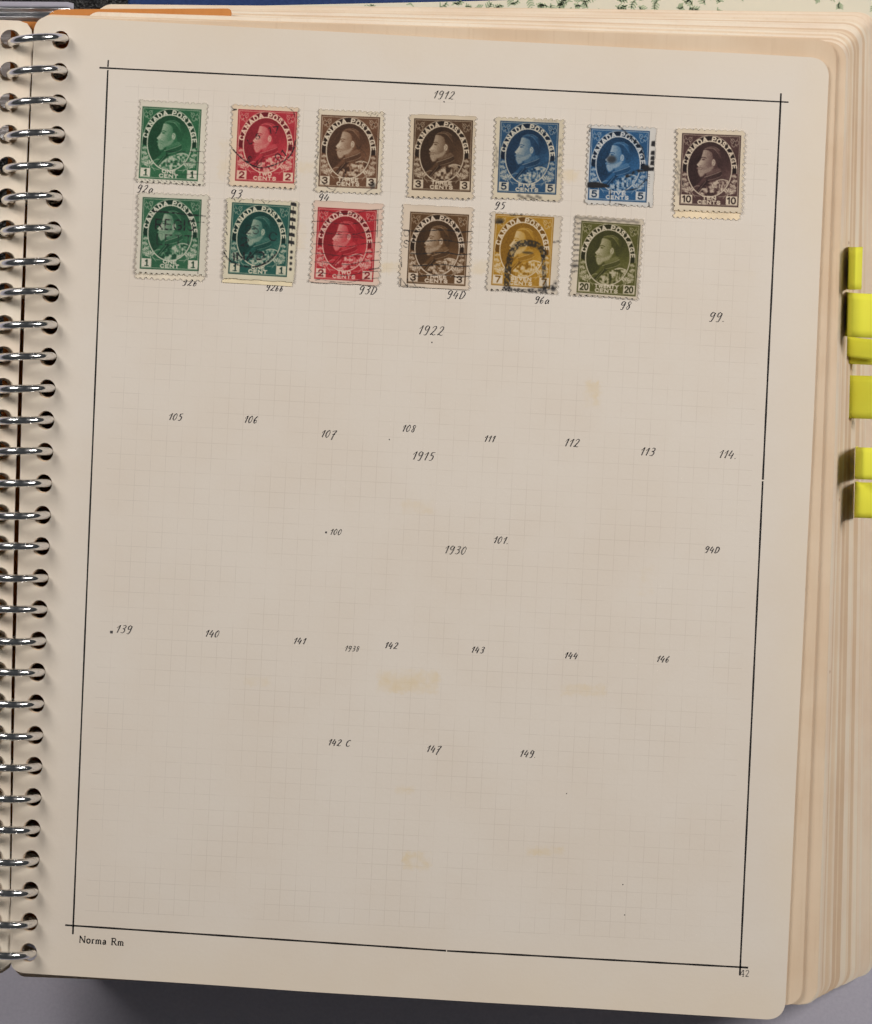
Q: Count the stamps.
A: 13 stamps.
